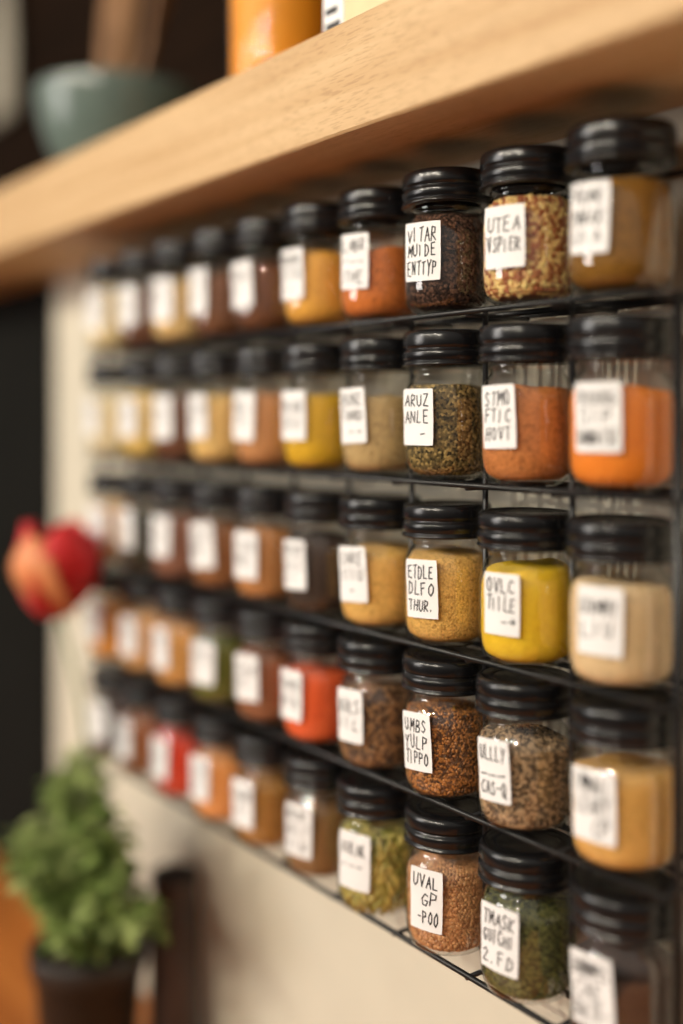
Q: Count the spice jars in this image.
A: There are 50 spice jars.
